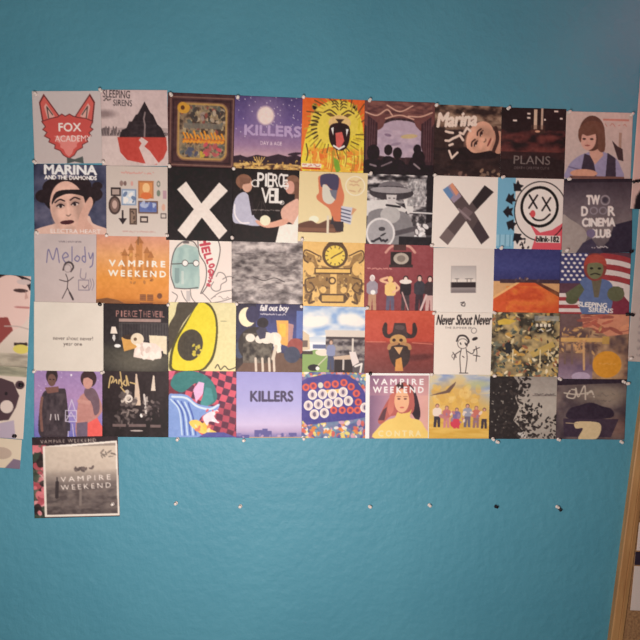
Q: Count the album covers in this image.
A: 46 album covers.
